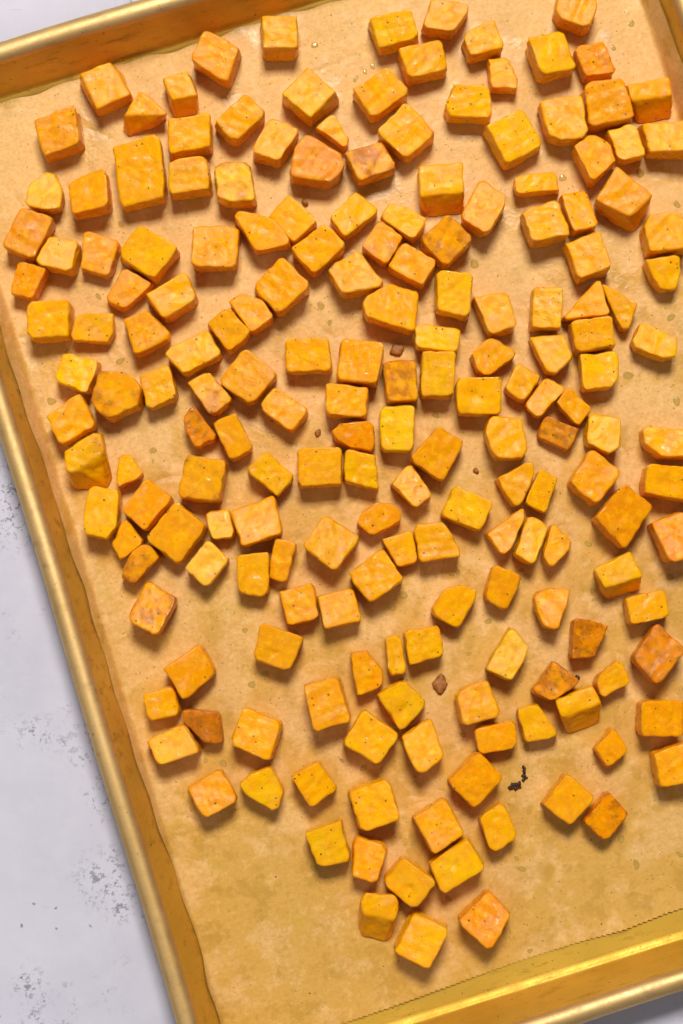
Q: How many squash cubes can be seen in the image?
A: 187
